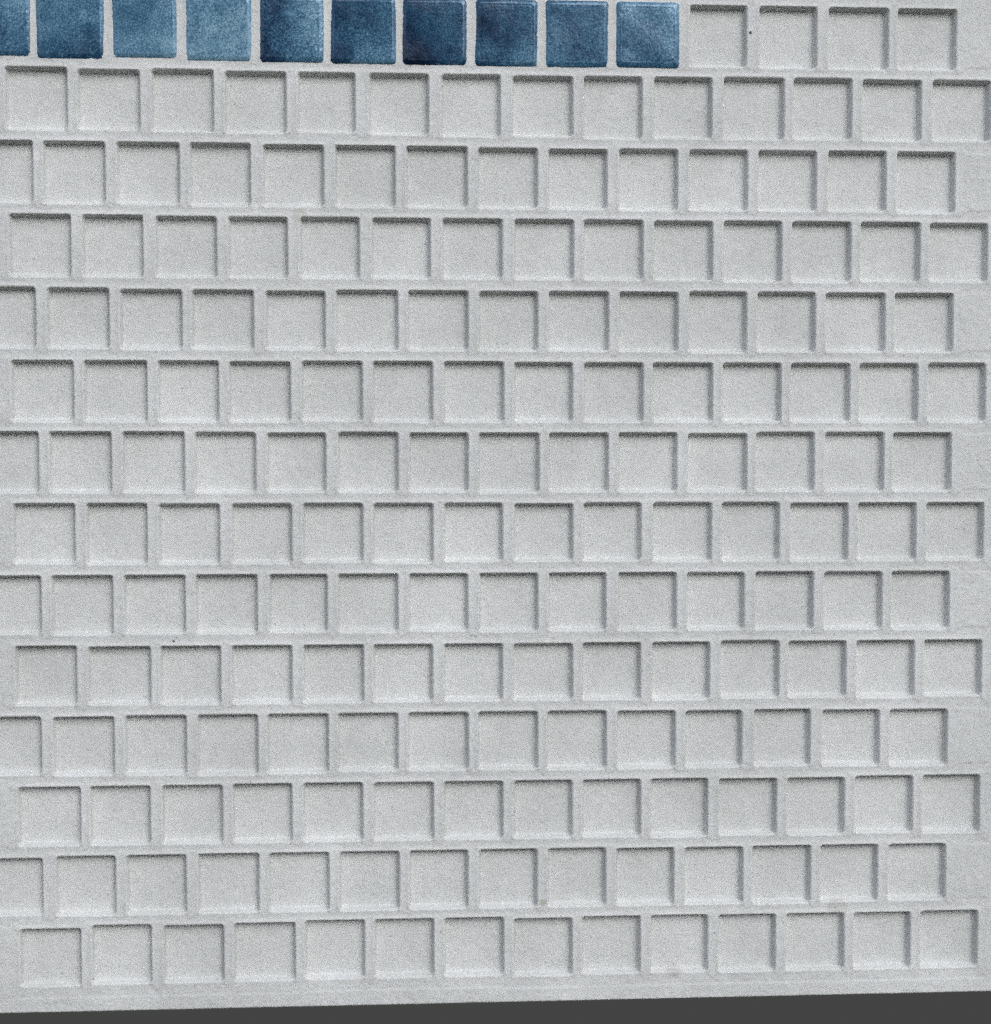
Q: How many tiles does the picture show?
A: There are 10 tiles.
